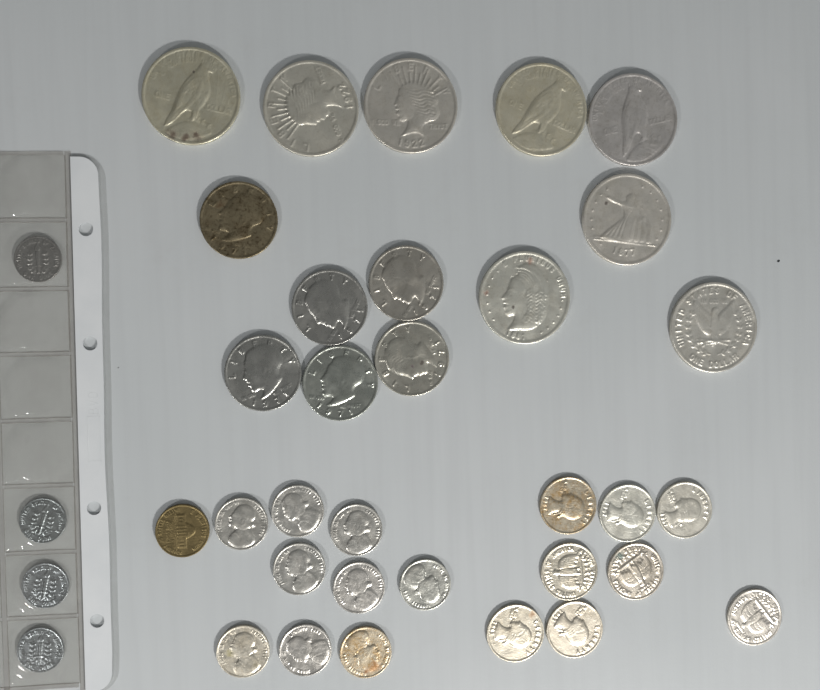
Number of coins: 36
